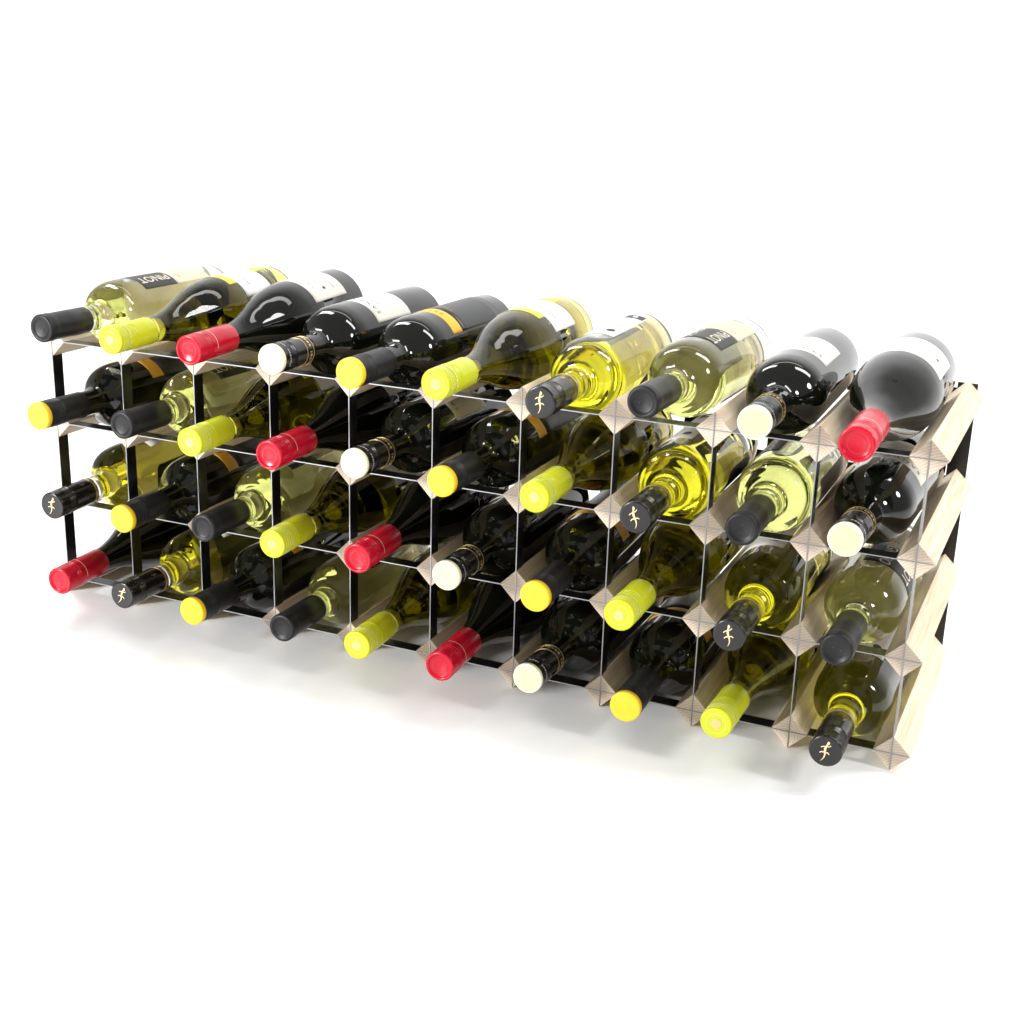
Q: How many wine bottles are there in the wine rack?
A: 40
